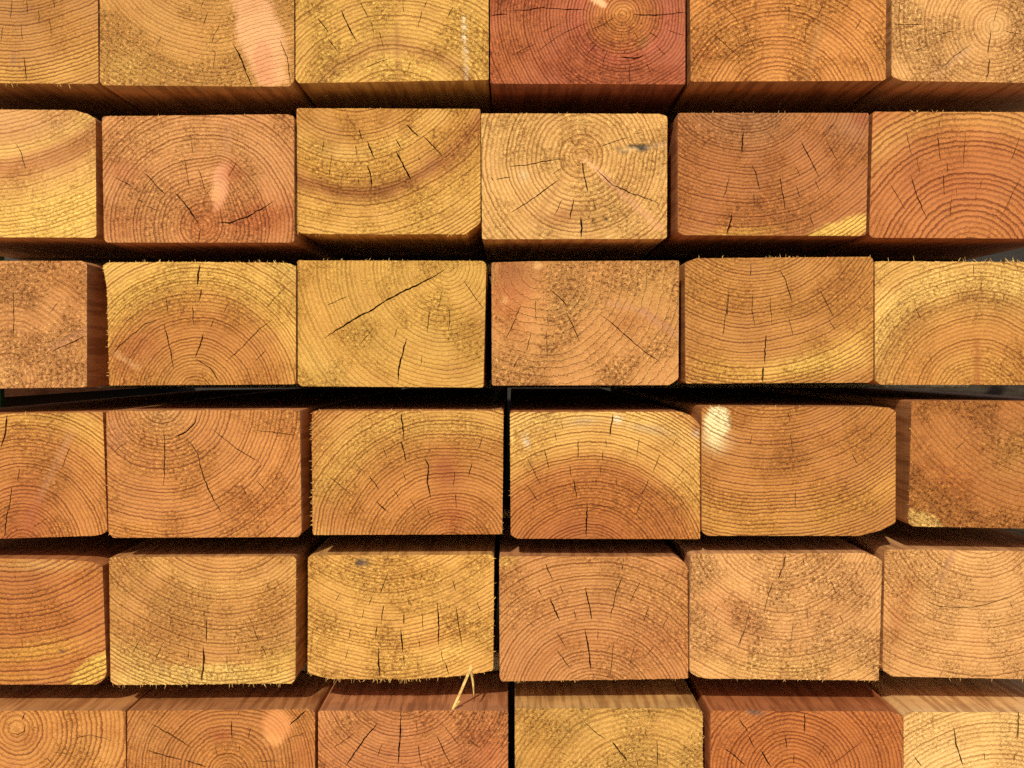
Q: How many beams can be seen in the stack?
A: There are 36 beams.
